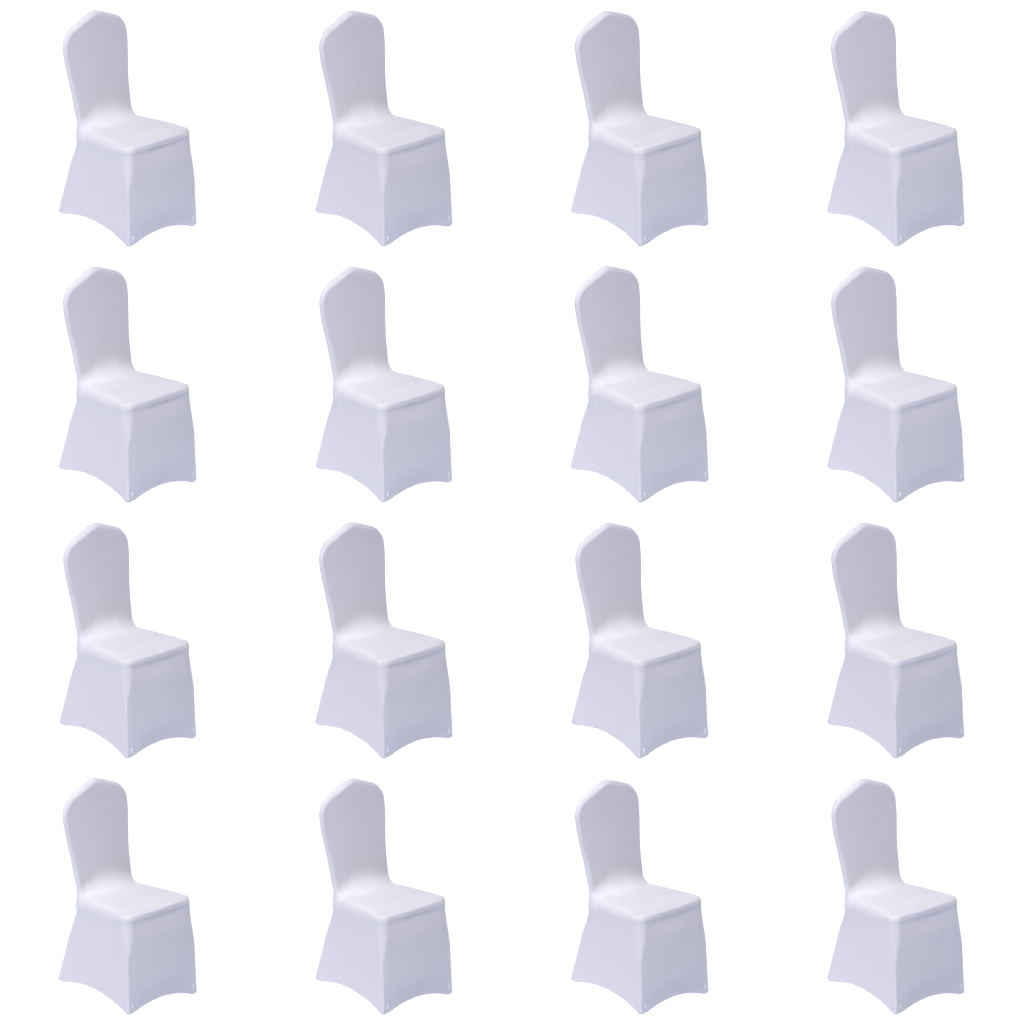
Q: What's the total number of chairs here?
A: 16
